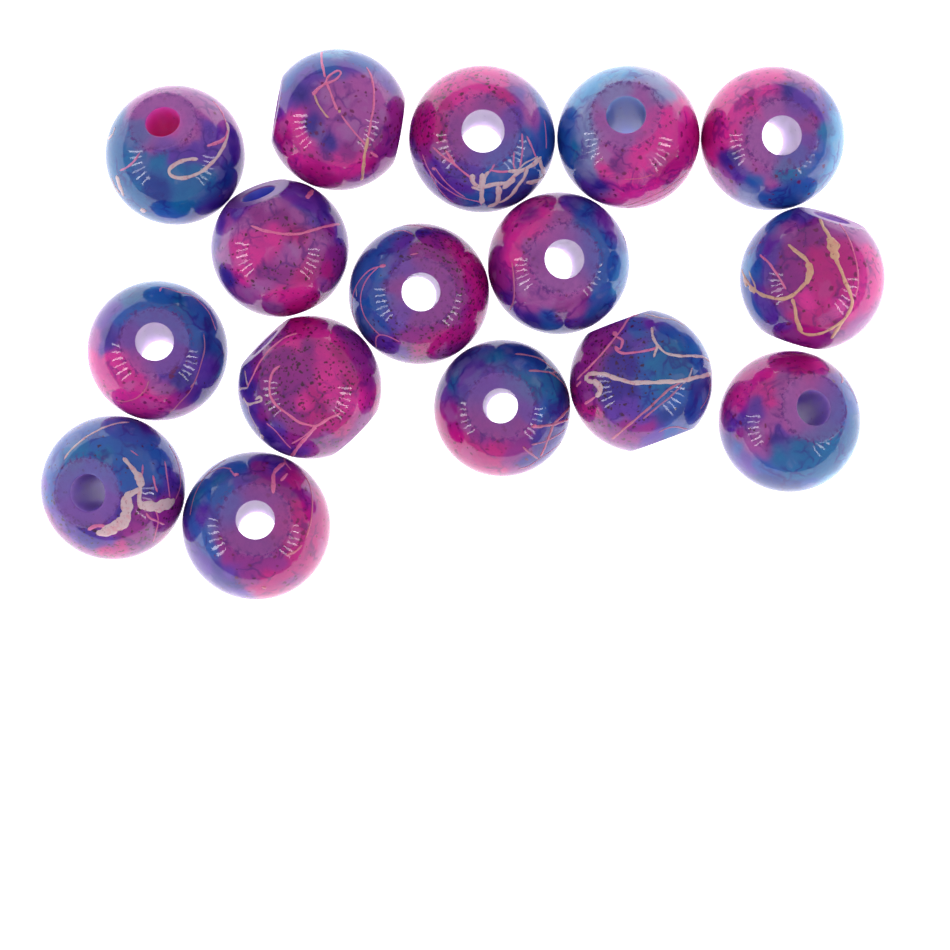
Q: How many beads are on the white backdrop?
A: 16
